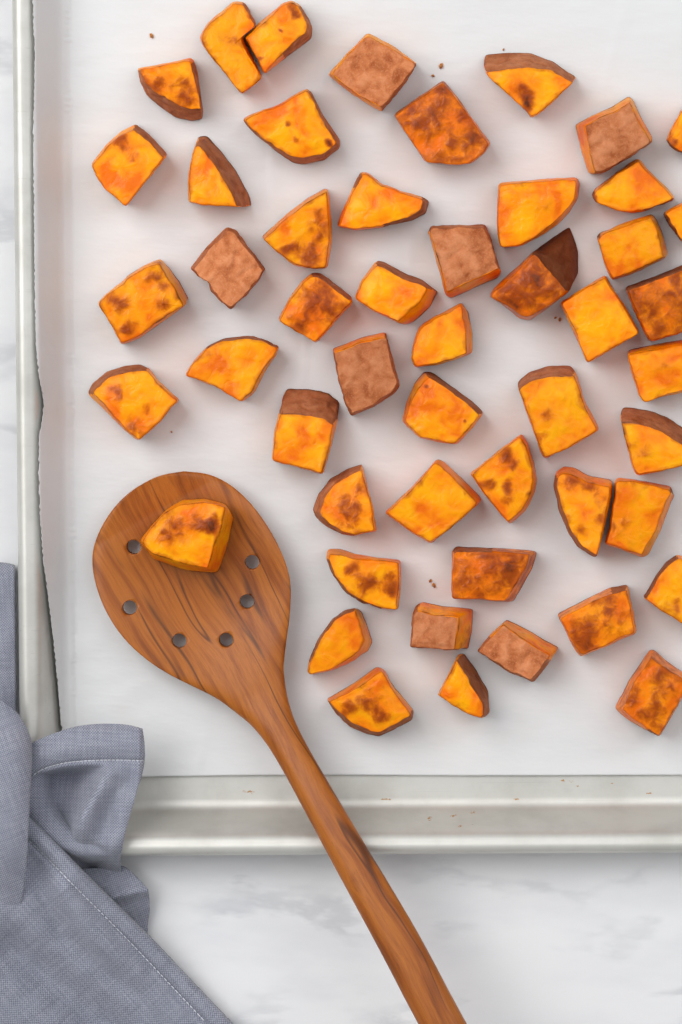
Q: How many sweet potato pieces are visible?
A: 50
